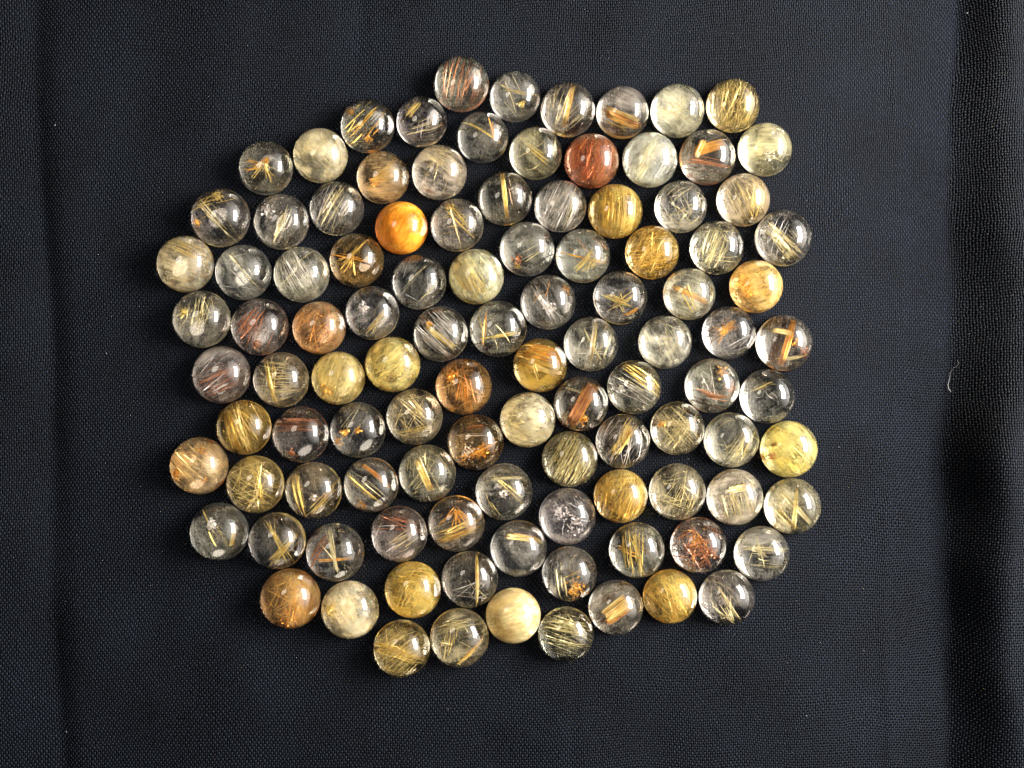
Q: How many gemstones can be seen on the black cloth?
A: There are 106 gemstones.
